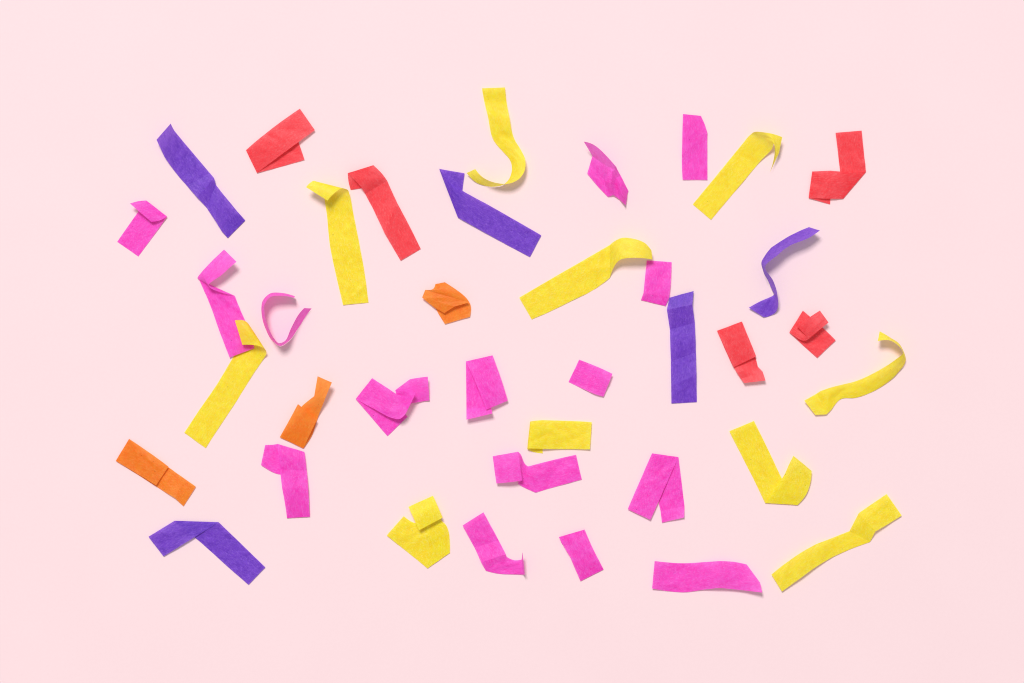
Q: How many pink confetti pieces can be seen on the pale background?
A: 15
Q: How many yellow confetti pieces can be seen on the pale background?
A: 10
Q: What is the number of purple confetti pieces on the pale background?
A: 5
